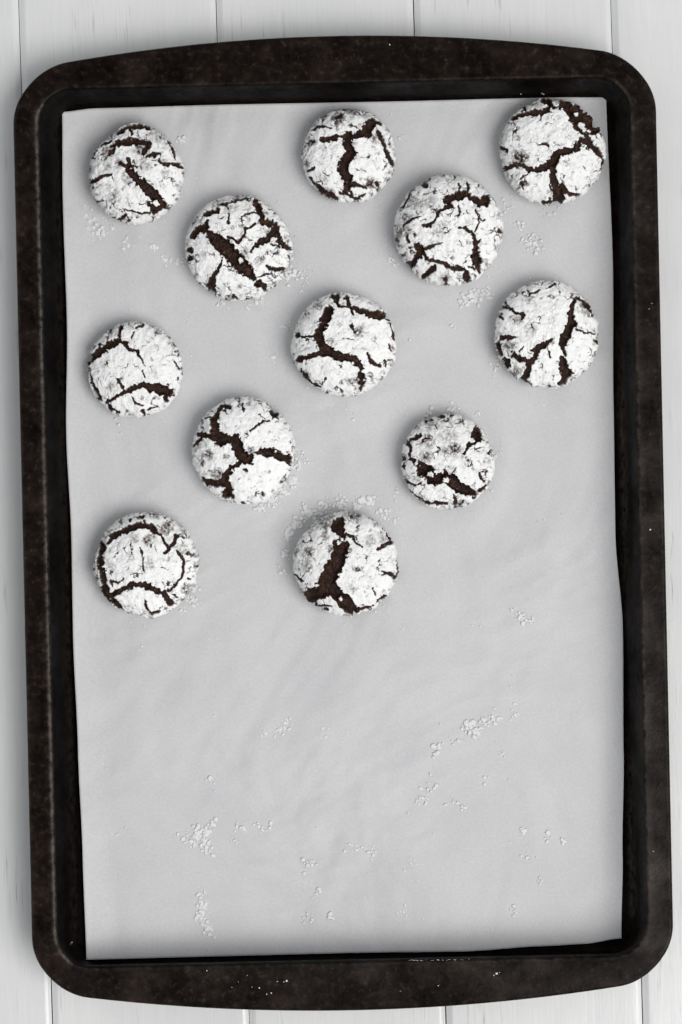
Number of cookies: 12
